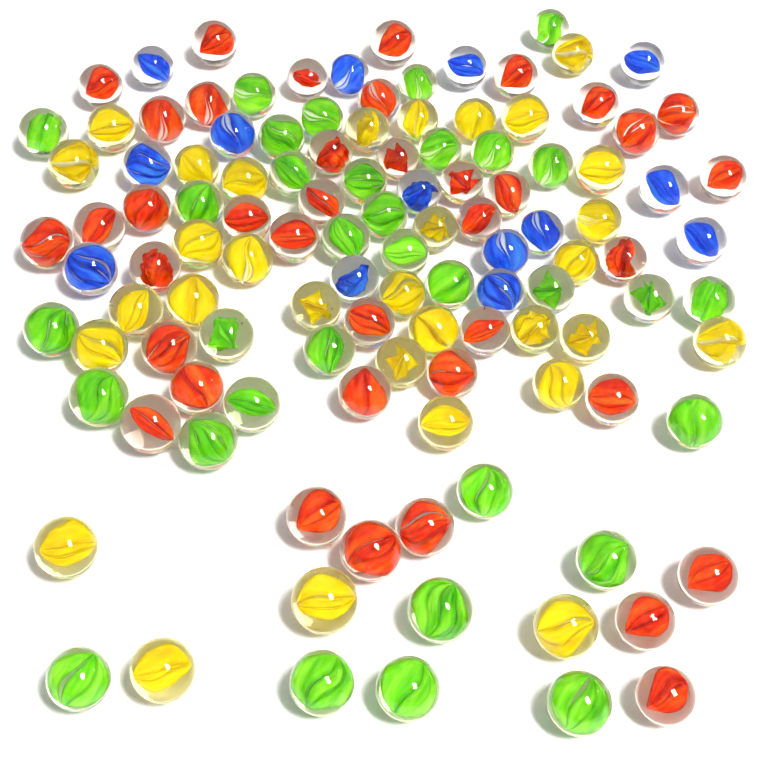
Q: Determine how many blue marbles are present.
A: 14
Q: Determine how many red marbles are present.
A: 39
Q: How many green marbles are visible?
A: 33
